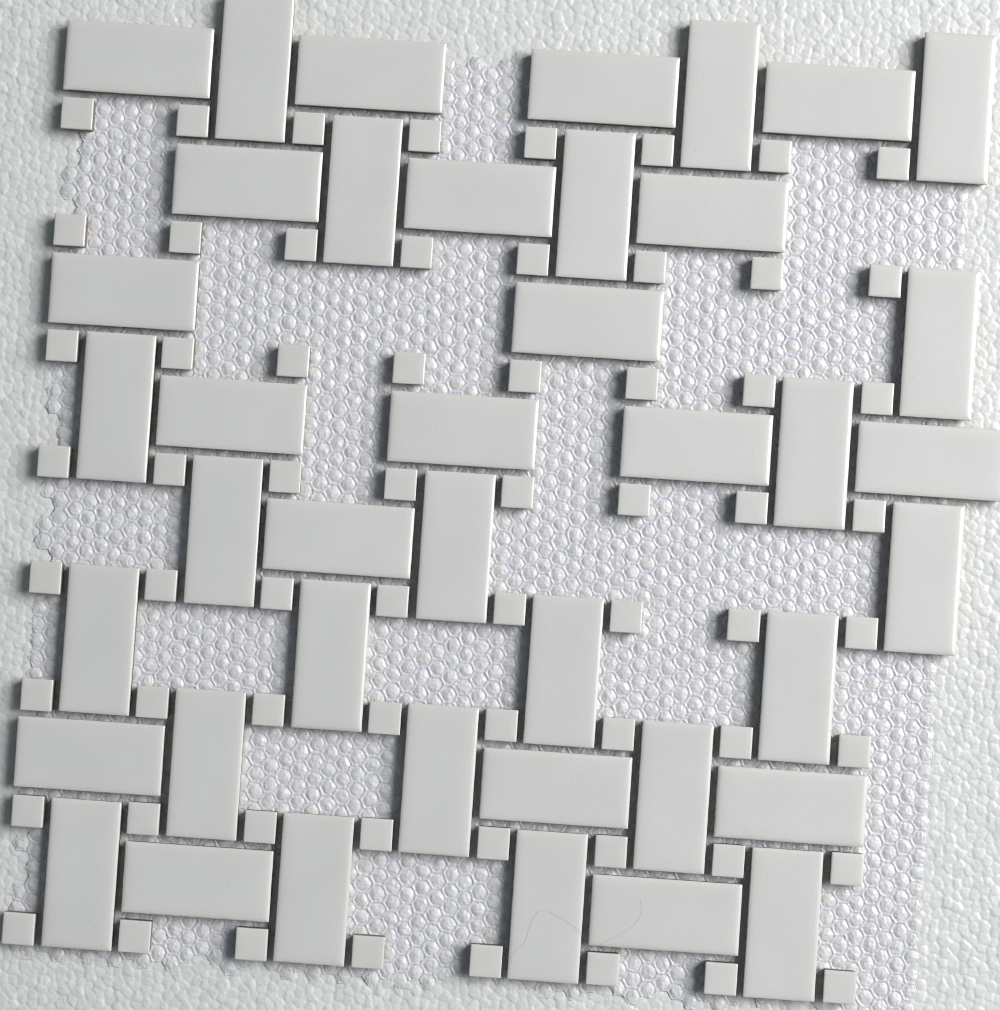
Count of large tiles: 41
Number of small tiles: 64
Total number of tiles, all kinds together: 105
